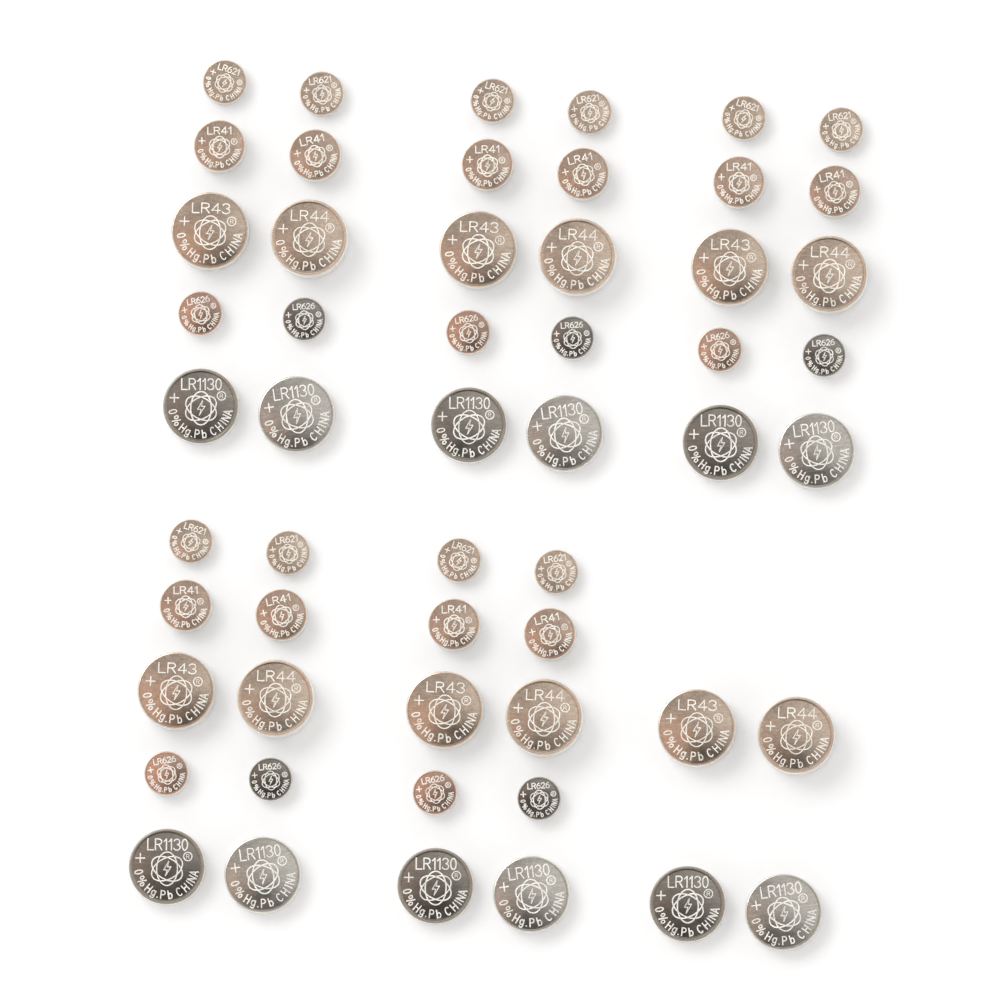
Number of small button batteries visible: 30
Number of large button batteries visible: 24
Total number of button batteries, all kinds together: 54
